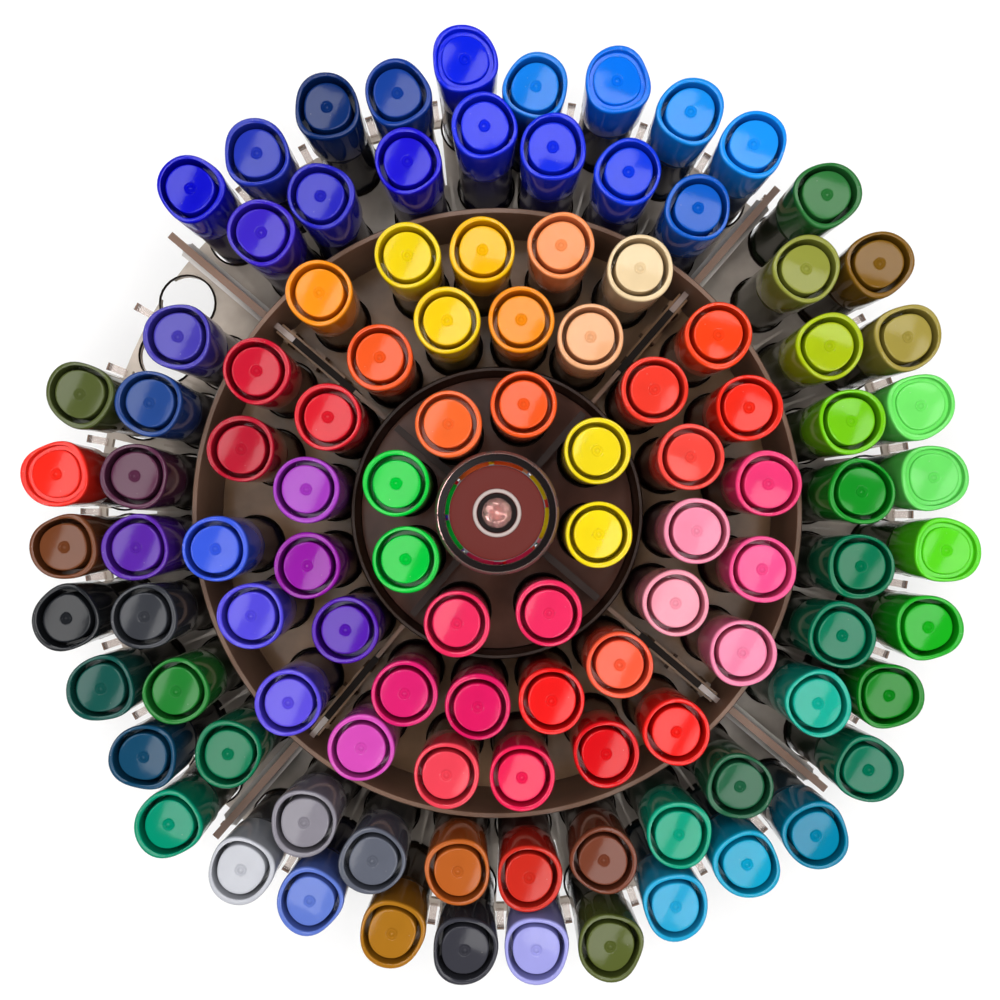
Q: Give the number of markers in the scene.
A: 106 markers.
